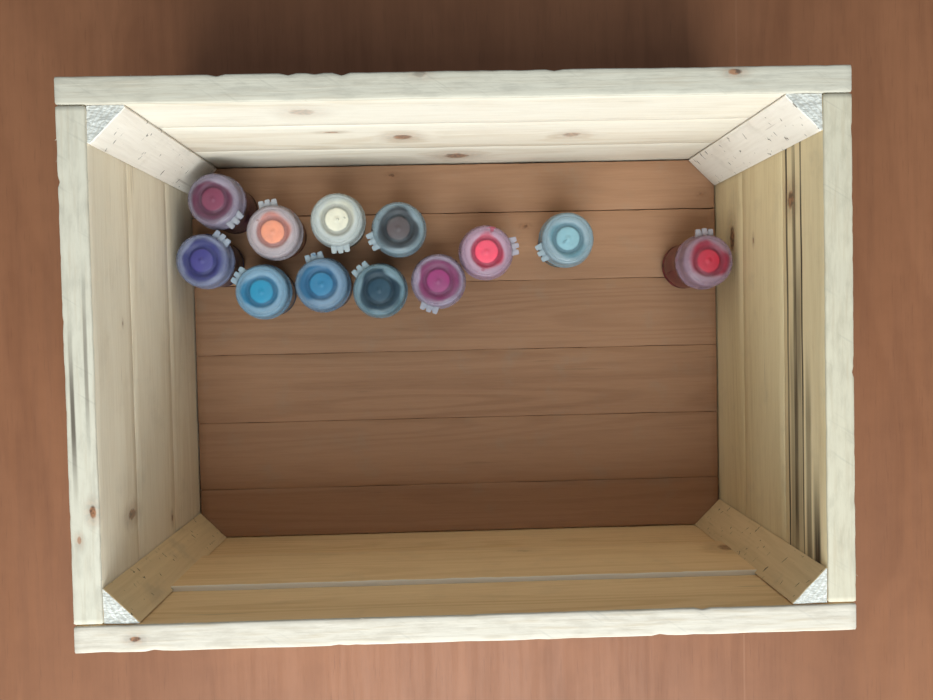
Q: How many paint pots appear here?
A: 12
